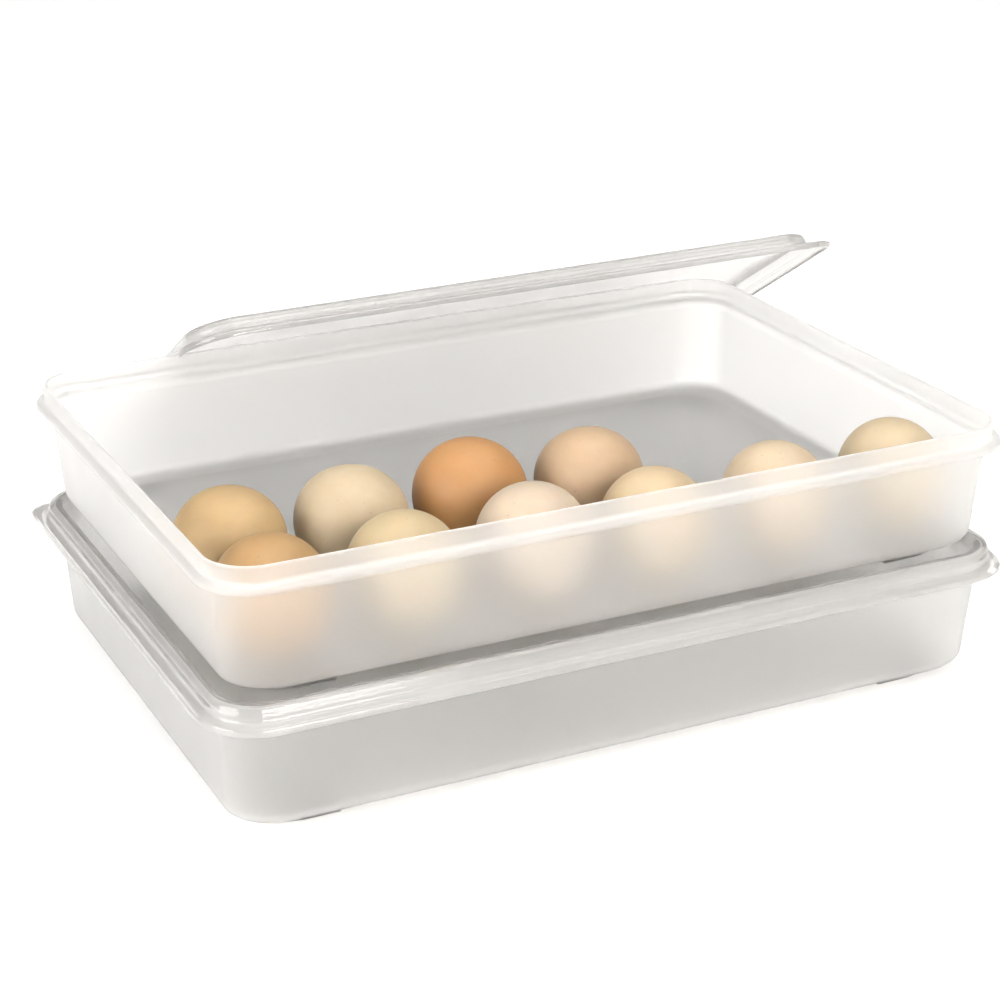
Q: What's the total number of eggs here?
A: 10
